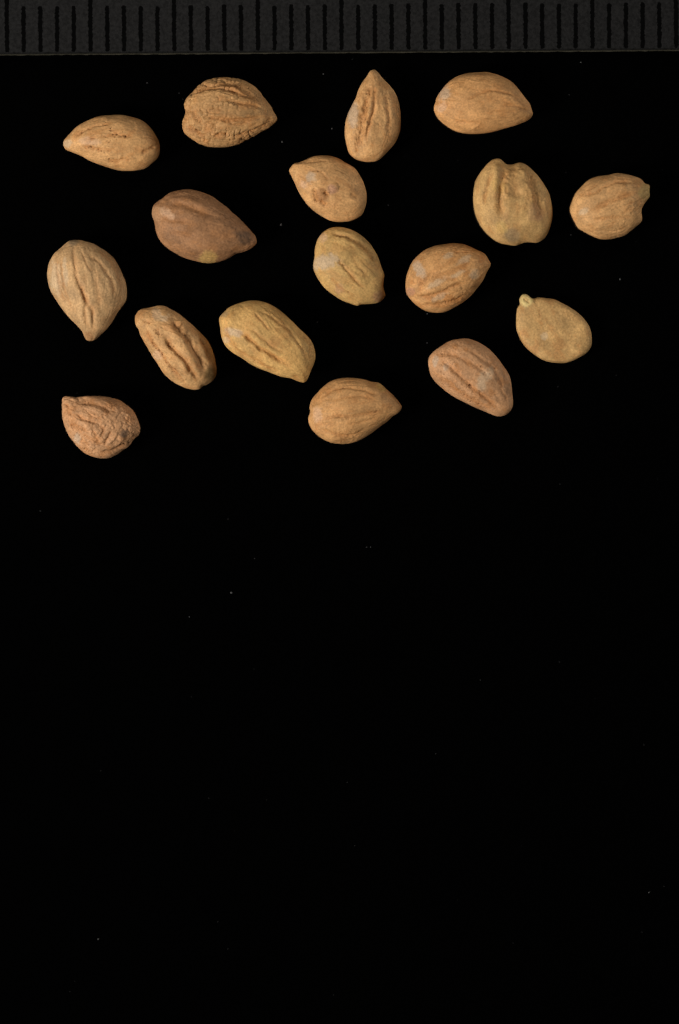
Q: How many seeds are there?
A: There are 17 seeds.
